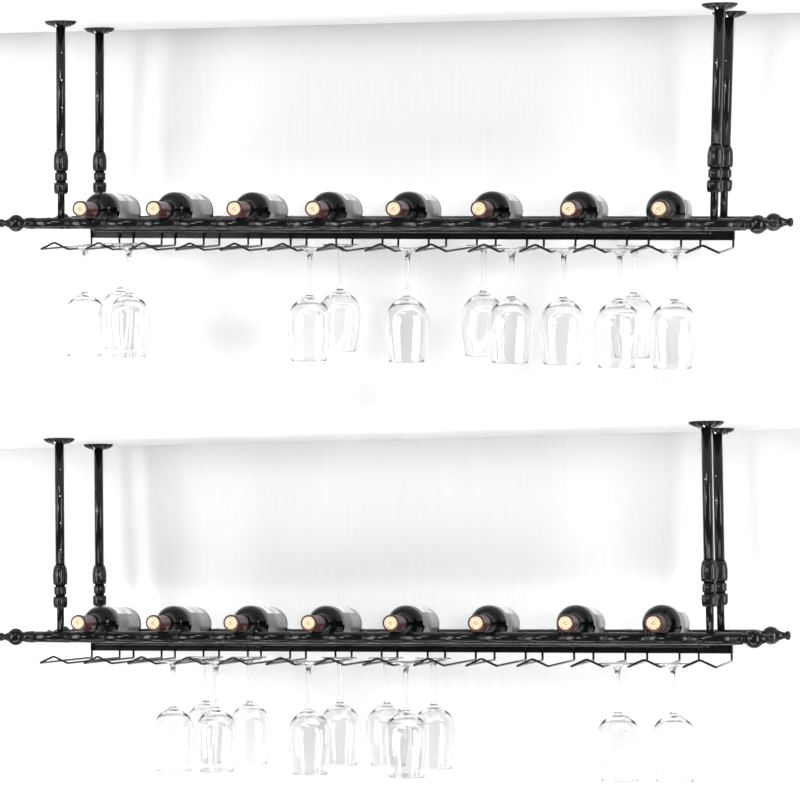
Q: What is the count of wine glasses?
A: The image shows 23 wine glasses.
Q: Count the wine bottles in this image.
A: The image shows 16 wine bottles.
